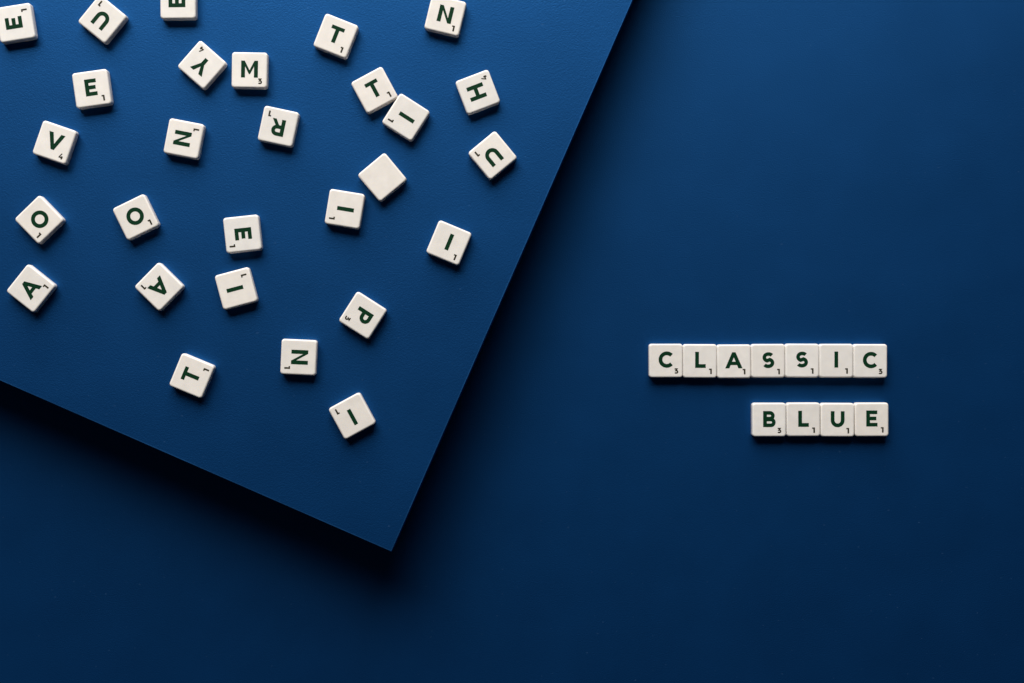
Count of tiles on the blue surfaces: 39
